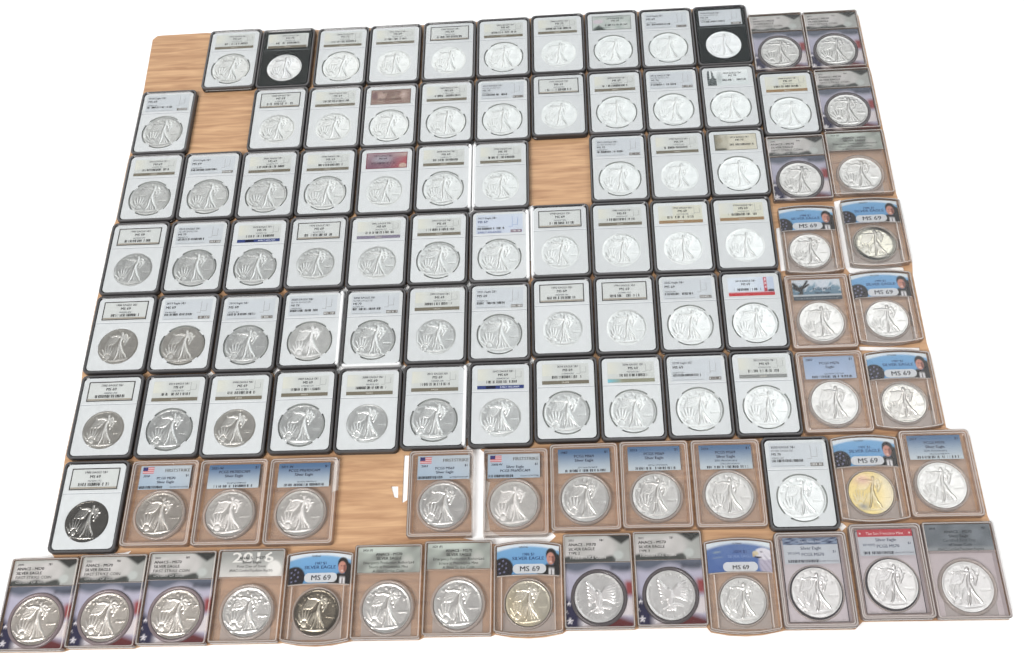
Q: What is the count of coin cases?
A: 101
